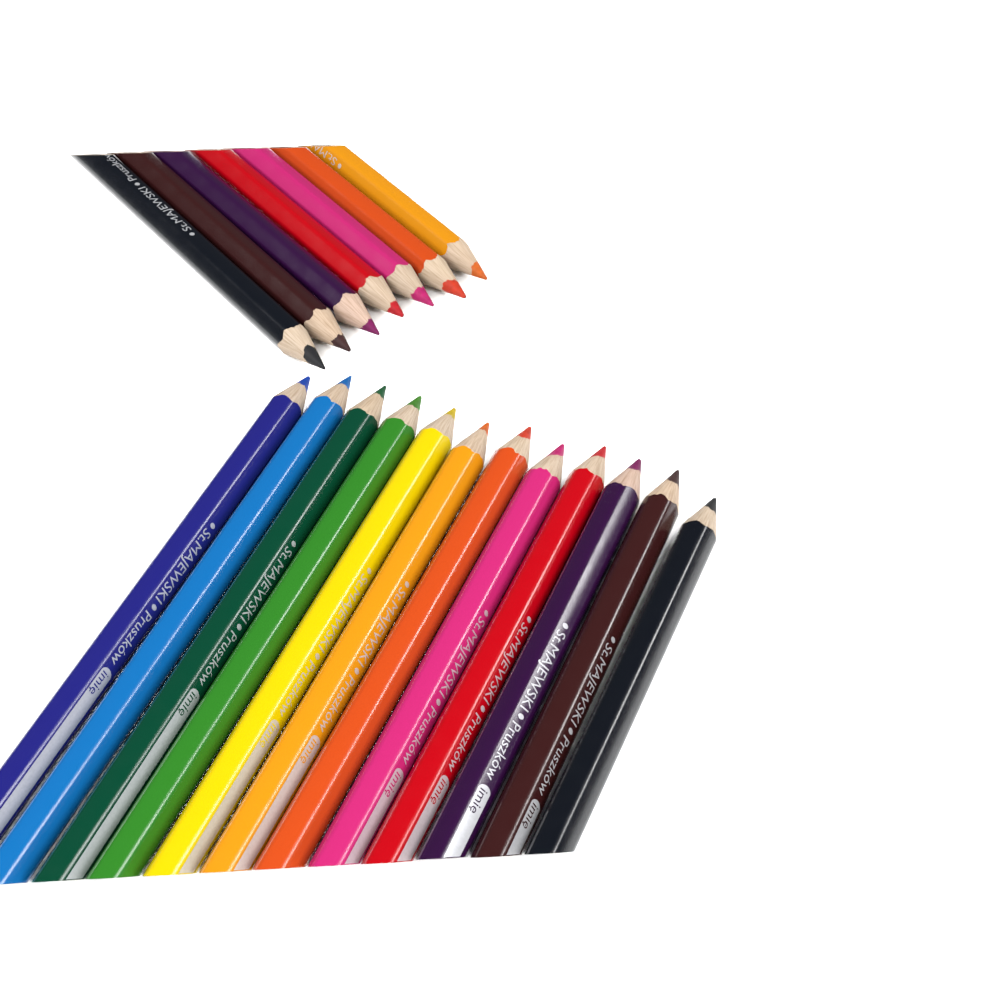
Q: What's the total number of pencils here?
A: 19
